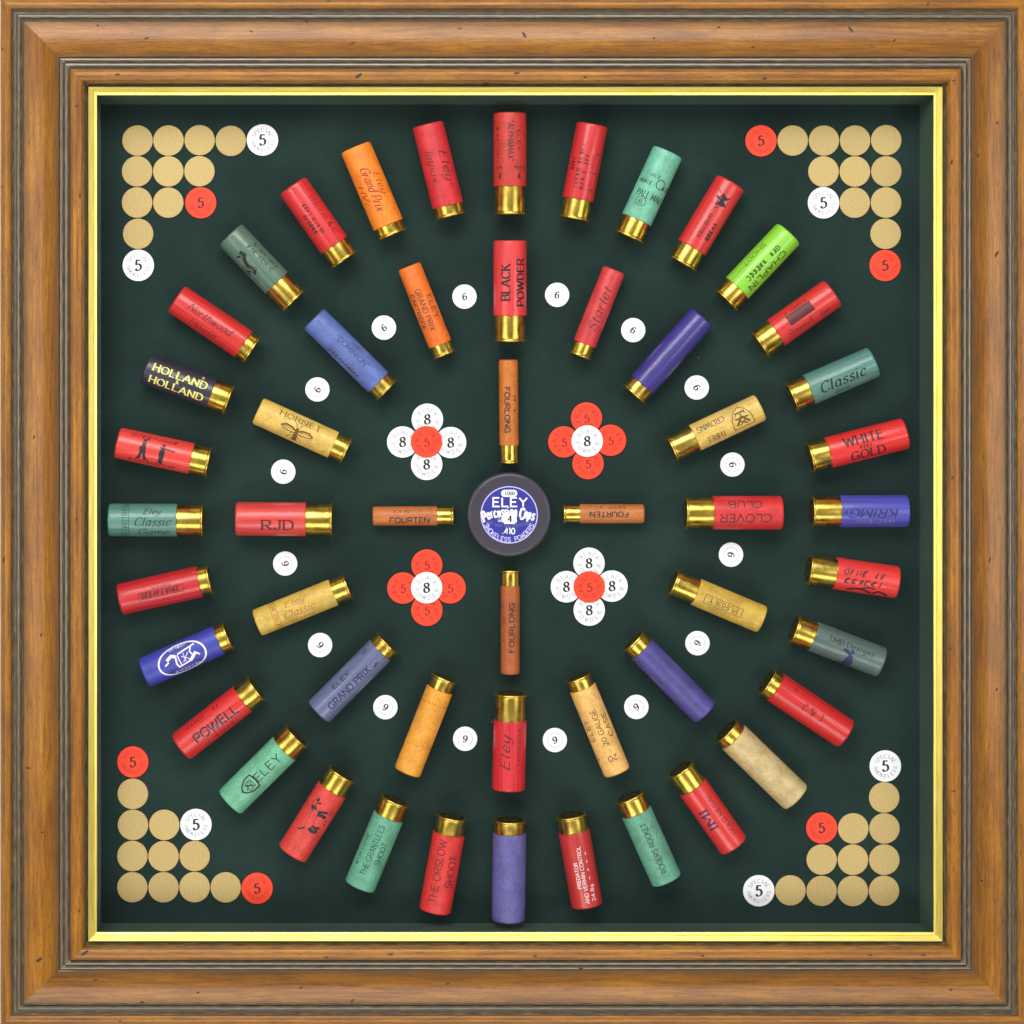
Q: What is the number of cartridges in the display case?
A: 52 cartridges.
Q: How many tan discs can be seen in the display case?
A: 40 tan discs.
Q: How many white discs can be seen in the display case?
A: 32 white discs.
